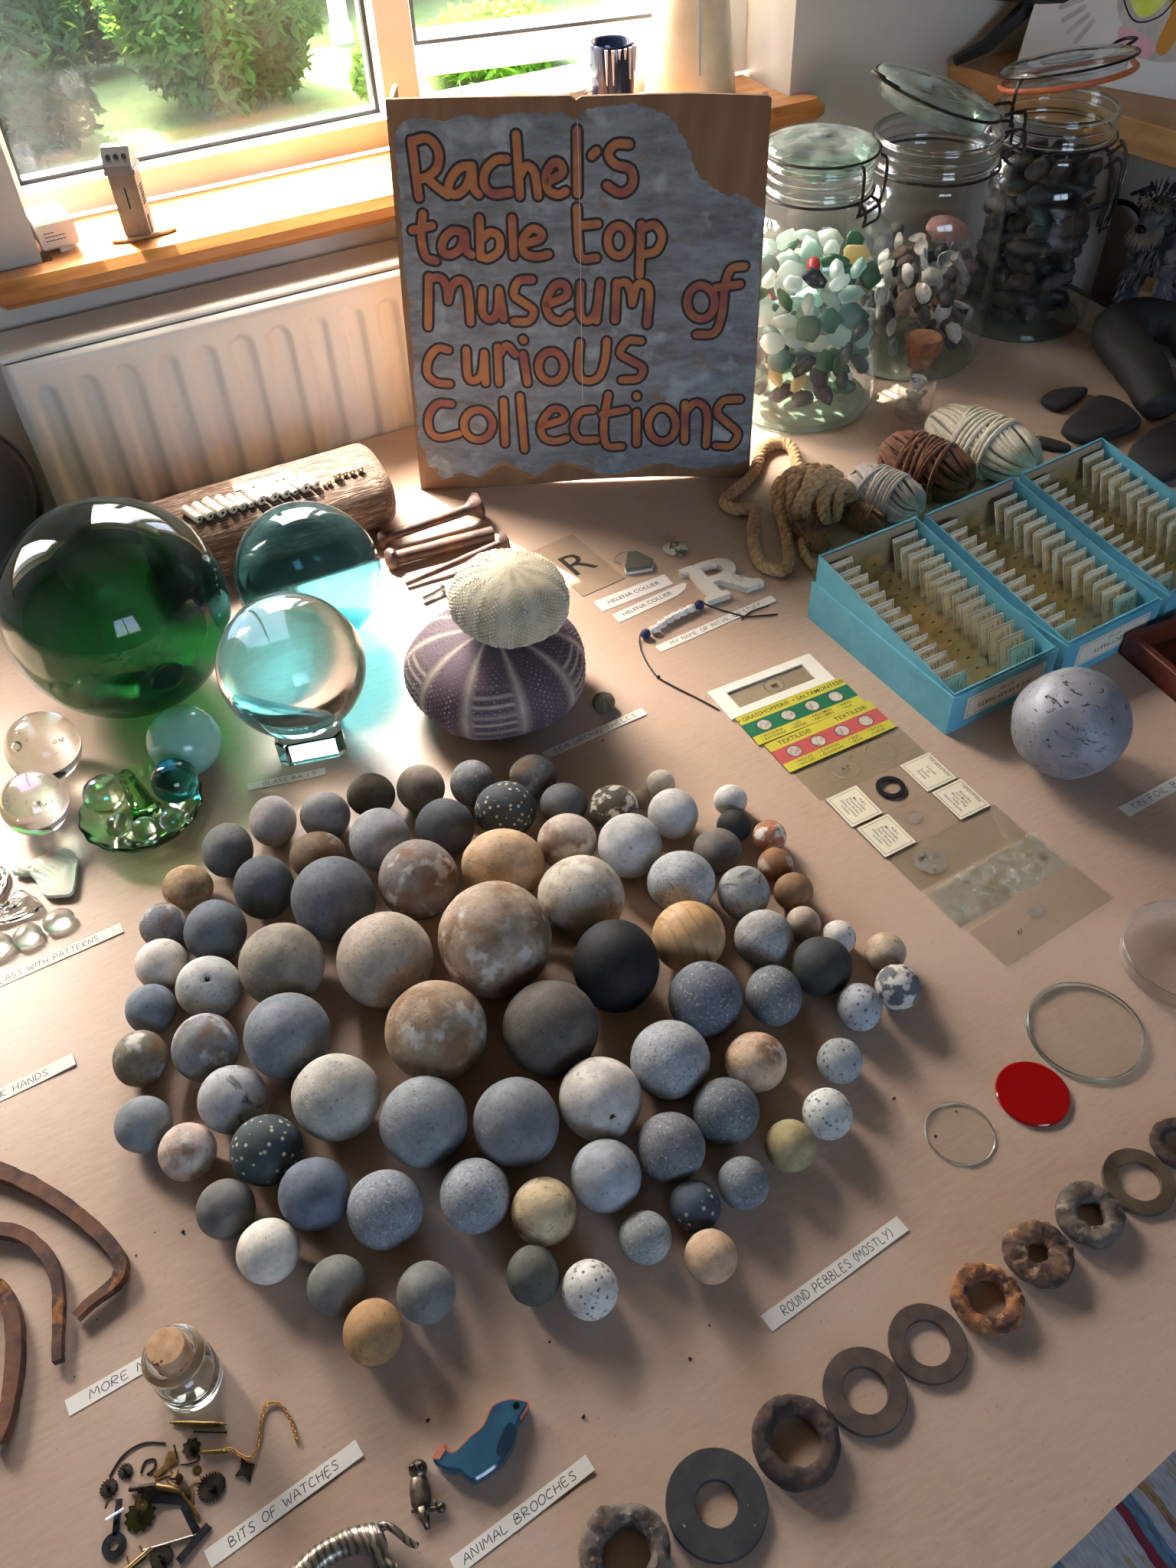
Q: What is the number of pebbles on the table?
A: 87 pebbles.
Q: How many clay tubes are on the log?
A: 12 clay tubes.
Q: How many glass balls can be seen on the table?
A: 11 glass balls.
